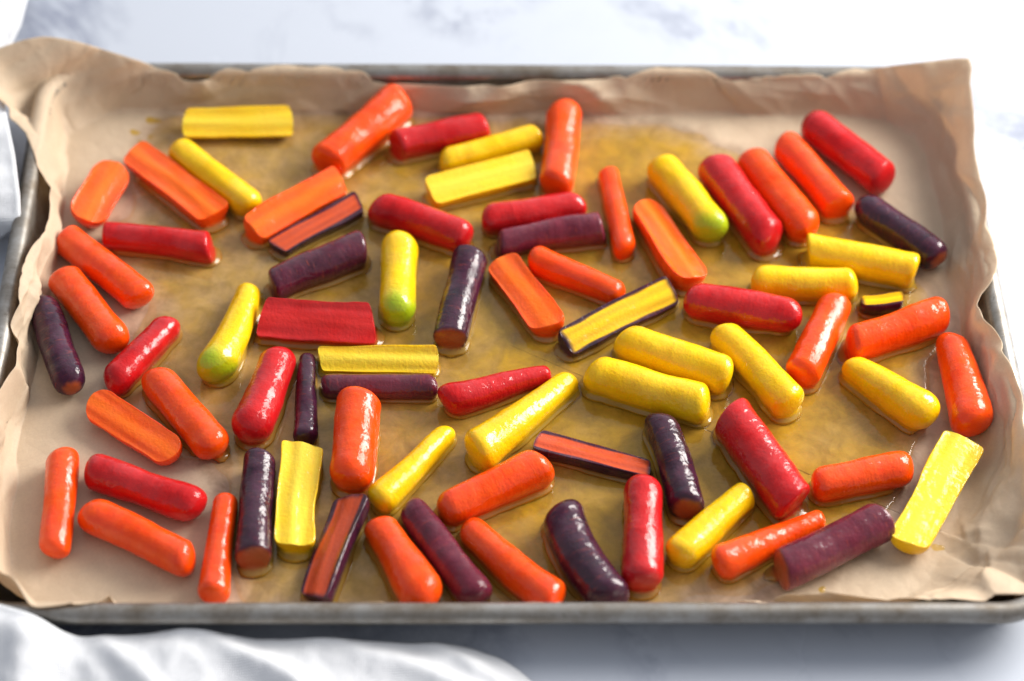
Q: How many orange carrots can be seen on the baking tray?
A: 27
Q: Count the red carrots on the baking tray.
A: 14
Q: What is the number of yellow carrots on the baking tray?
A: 19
